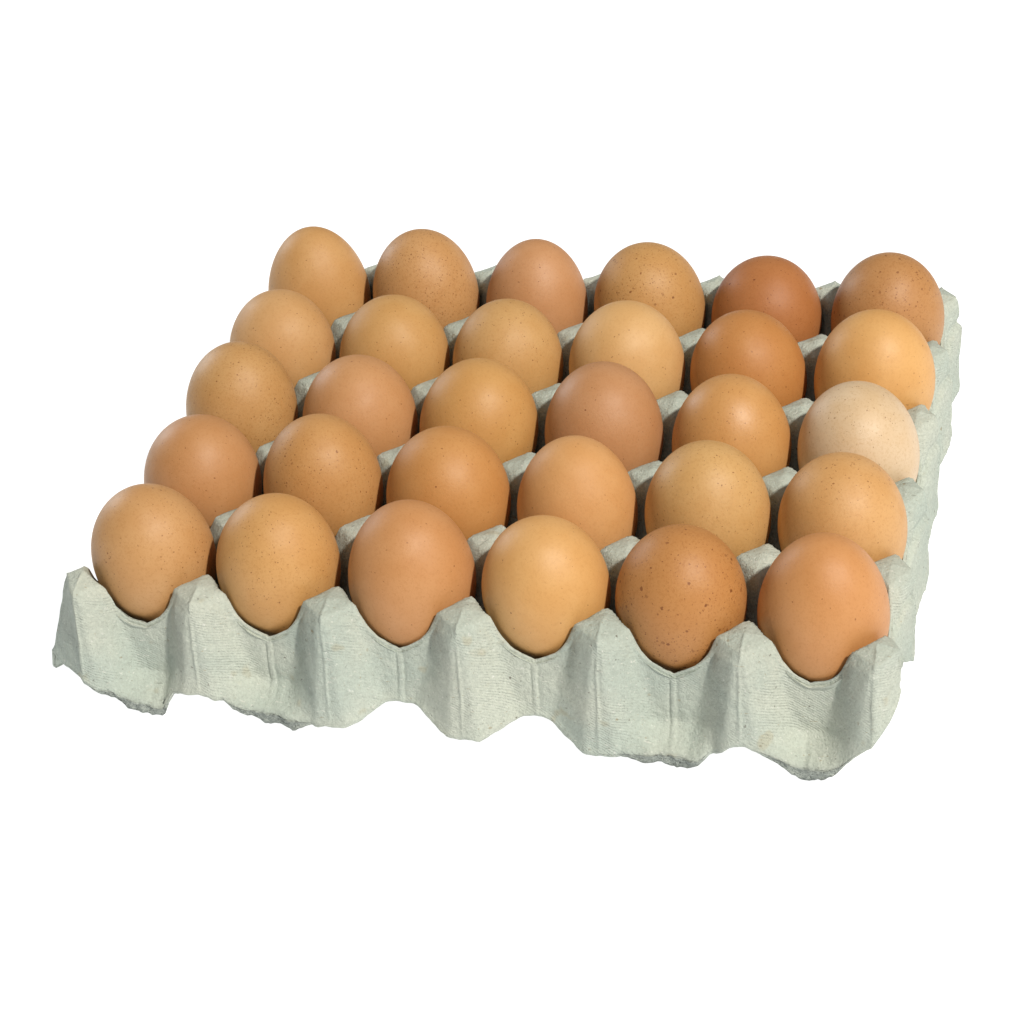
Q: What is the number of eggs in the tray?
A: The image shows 30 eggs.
